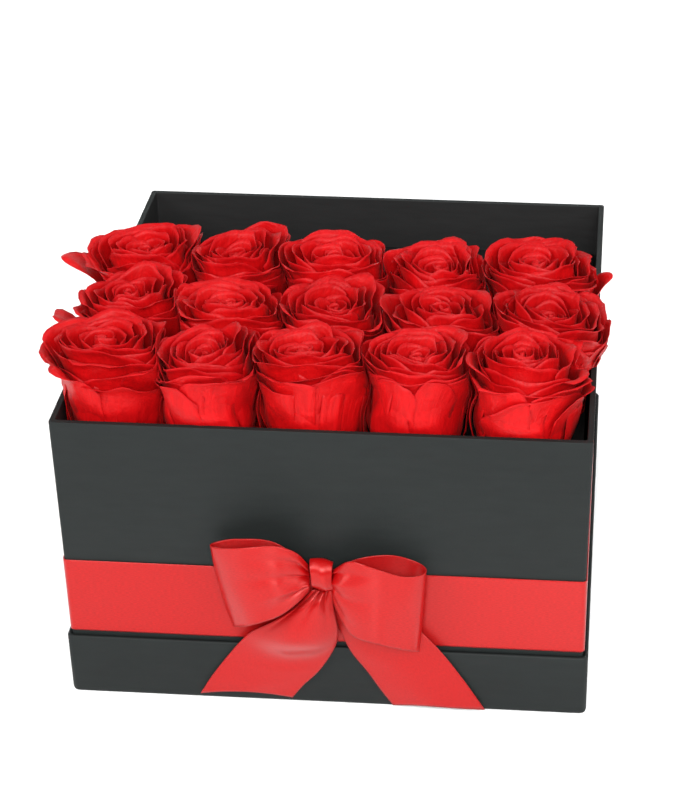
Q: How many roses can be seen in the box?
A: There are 15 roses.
